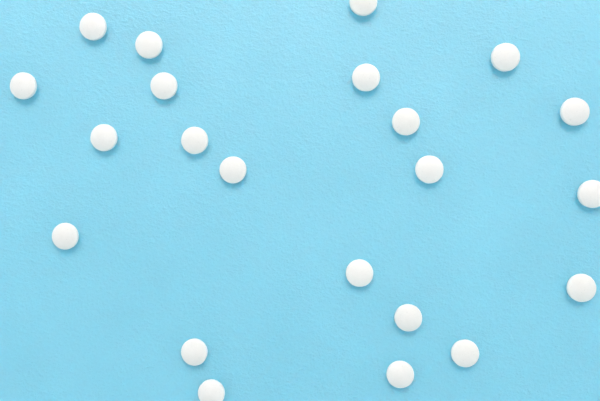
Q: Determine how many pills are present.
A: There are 22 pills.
